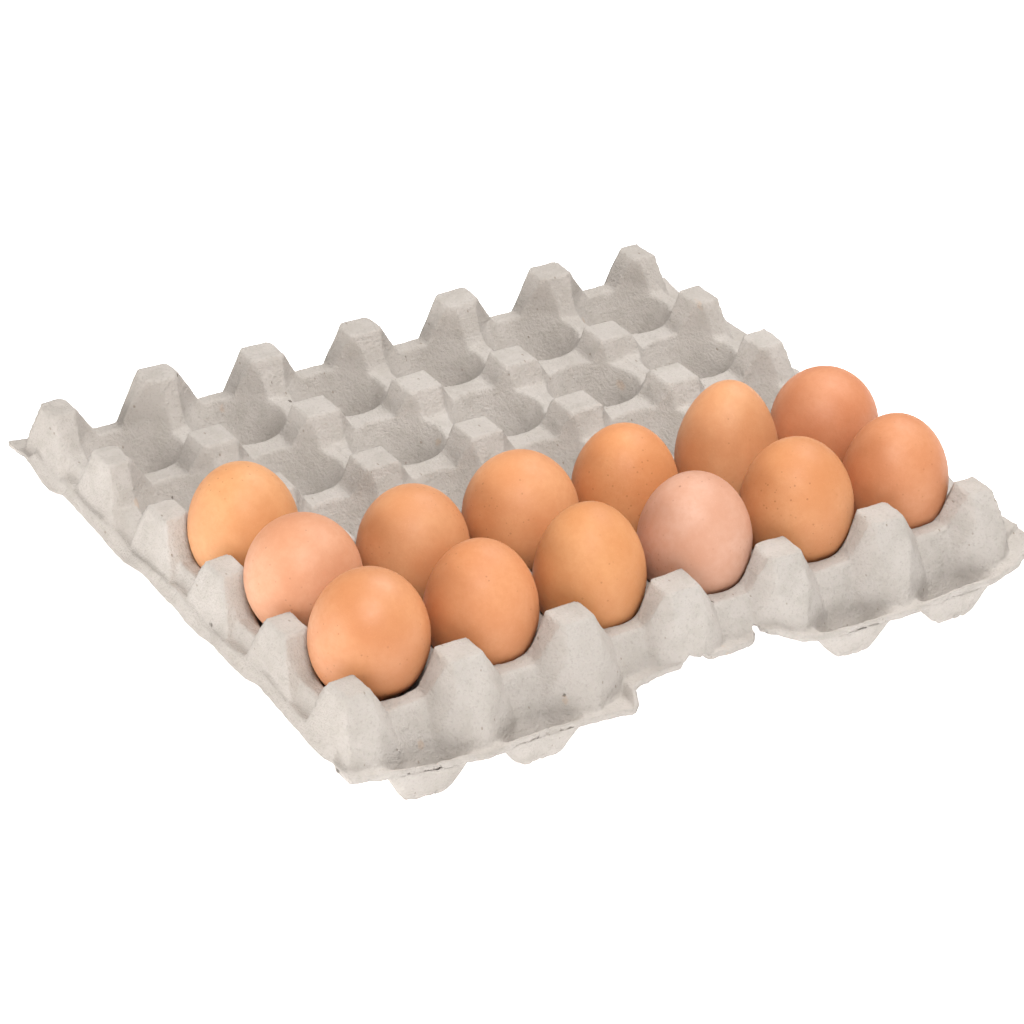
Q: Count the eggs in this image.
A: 13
